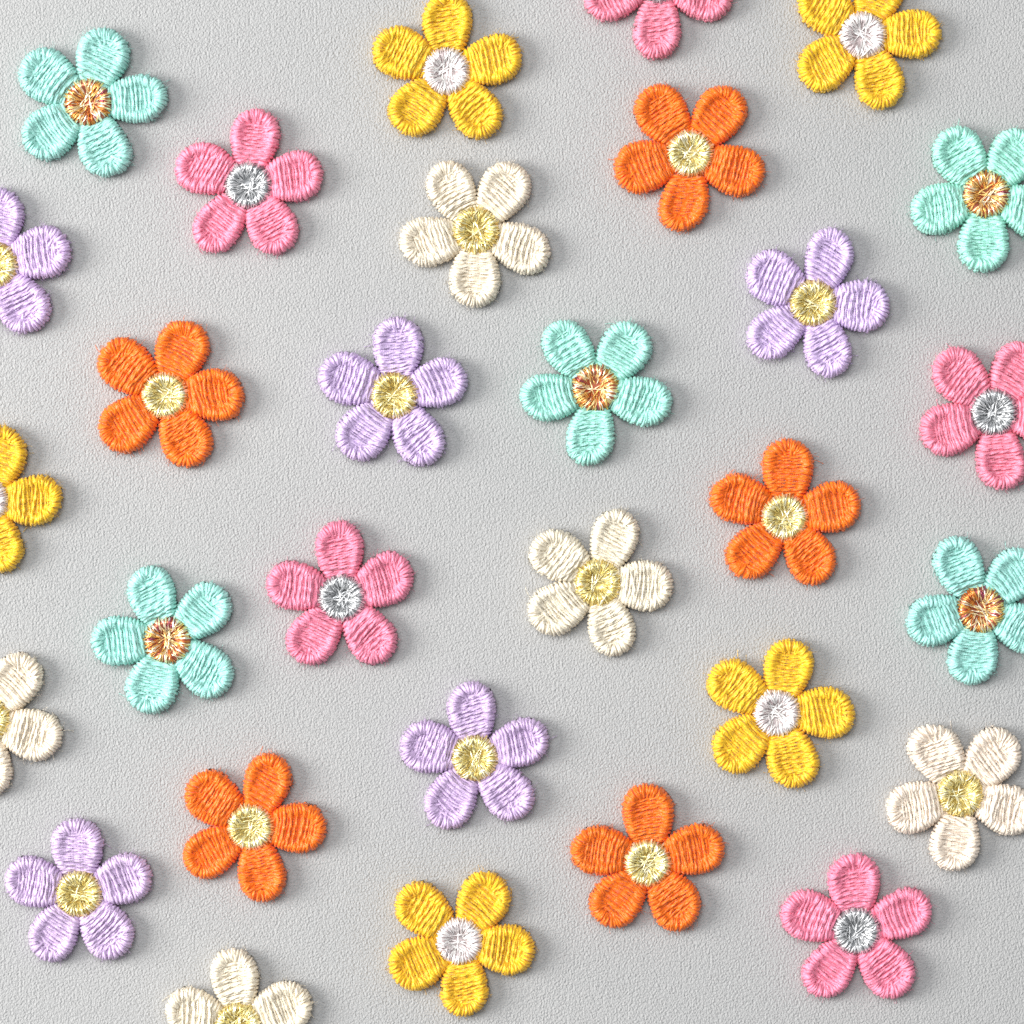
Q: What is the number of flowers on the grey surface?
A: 30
